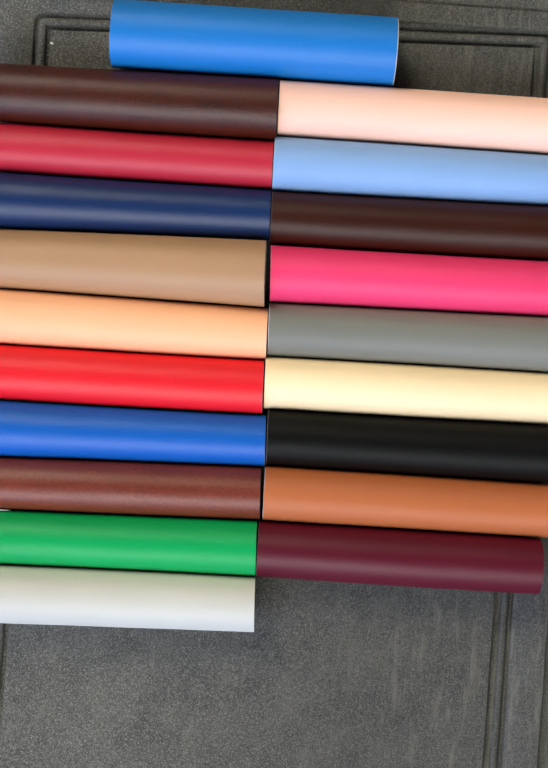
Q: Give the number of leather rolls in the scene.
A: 20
